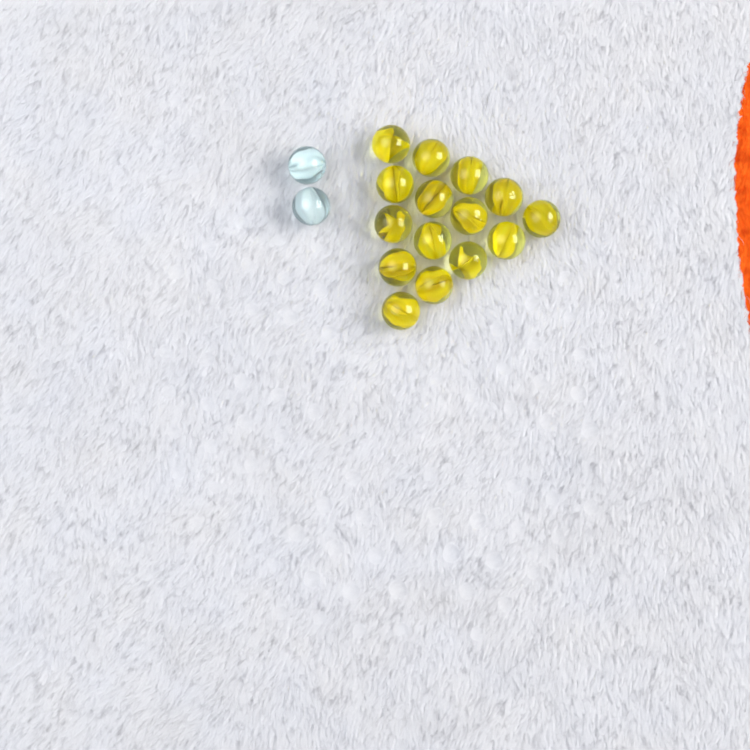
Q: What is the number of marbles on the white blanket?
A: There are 17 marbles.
